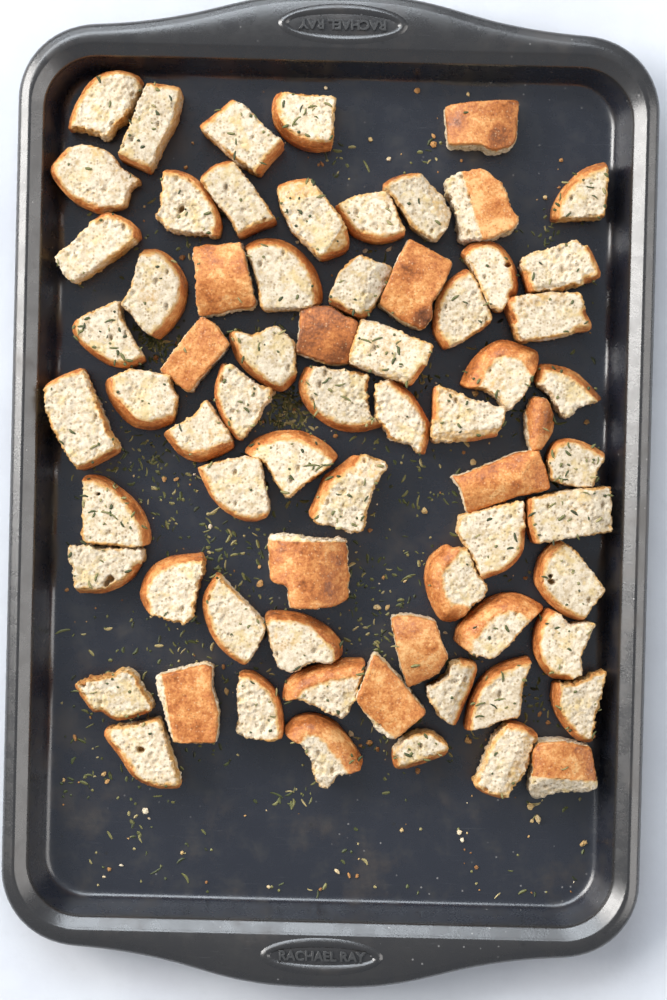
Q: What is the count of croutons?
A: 69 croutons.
